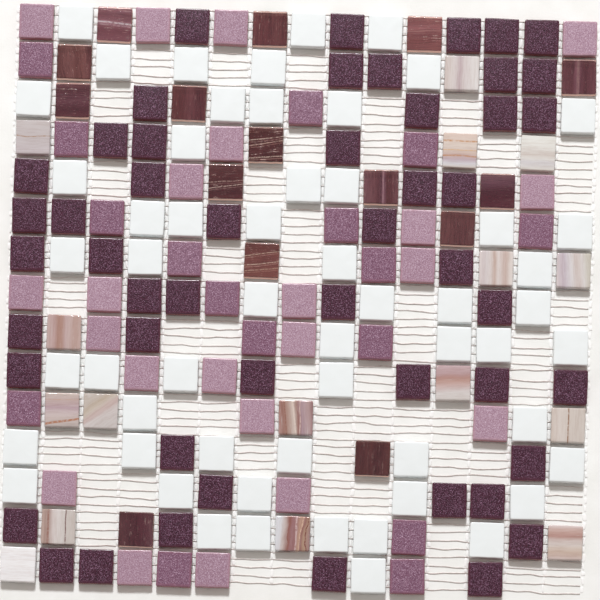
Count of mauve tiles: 38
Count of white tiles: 56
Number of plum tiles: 50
